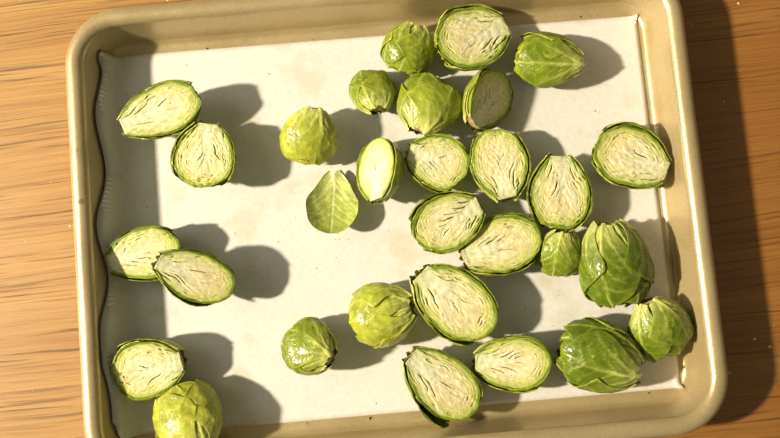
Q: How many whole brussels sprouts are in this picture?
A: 12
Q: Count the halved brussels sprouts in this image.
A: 17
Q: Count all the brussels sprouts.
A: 29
